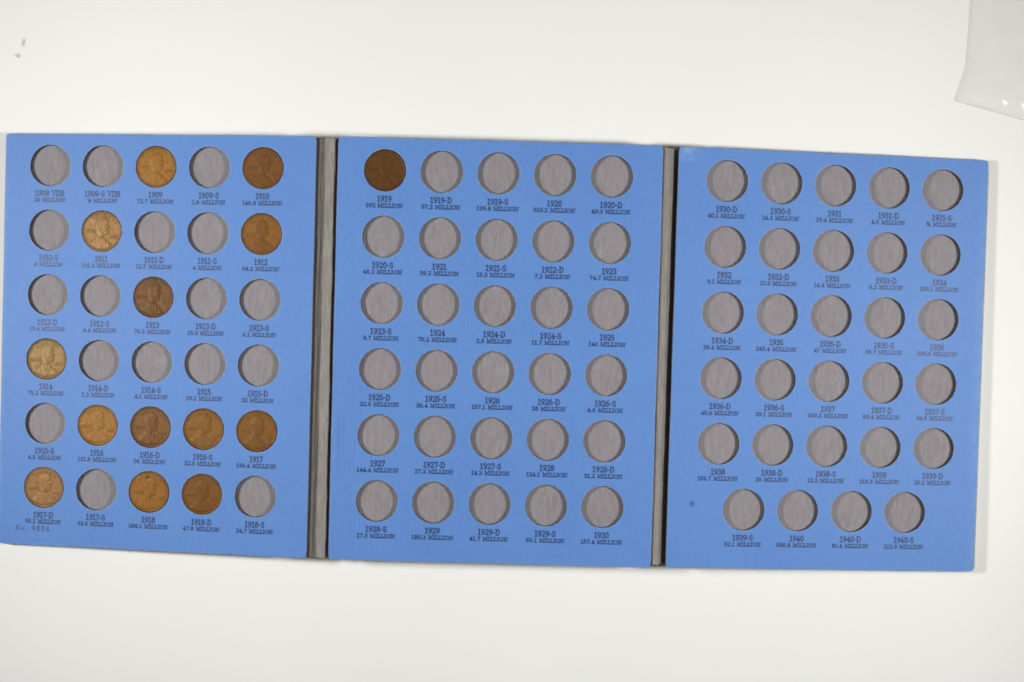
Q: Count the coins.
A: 14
